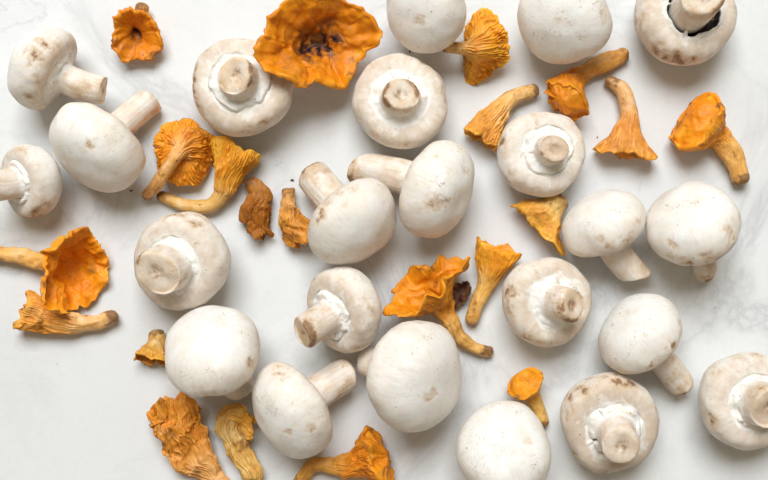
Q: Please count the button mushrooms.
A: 23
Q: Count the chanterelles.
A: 21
